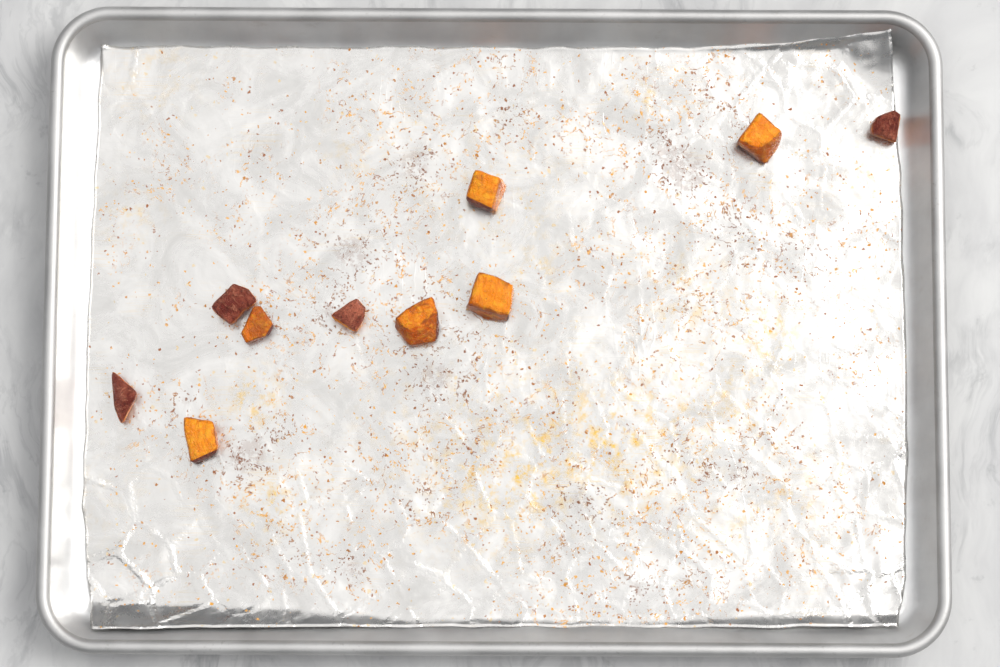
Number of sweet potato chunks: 10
